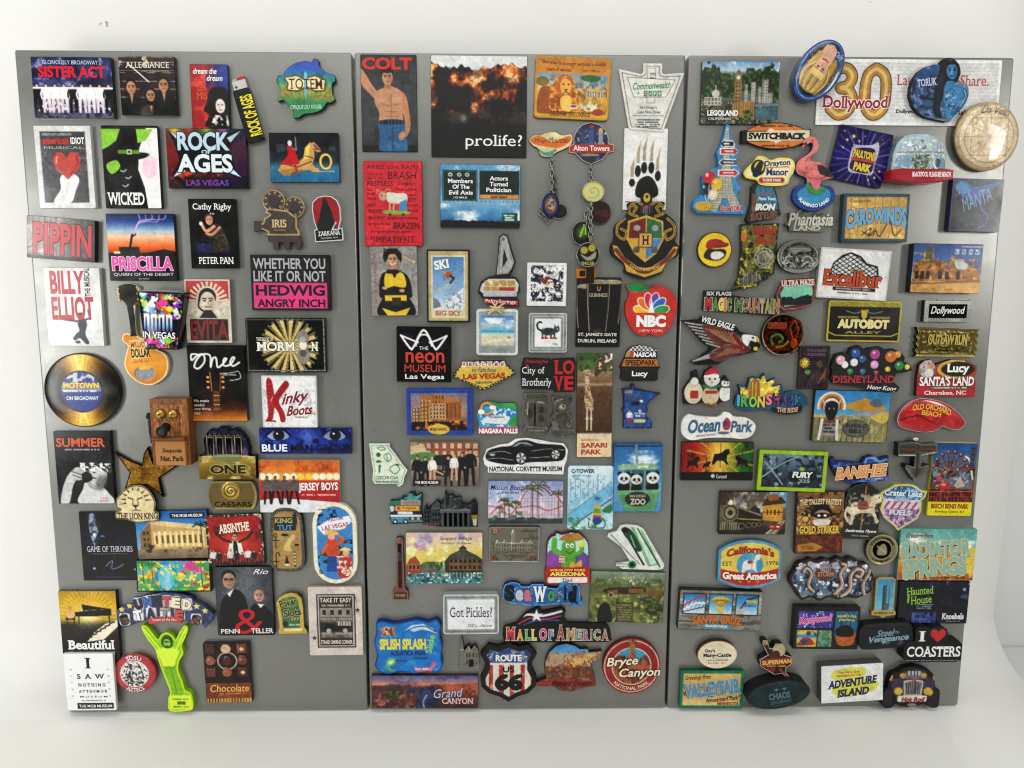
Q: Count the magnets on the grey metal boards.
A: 157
